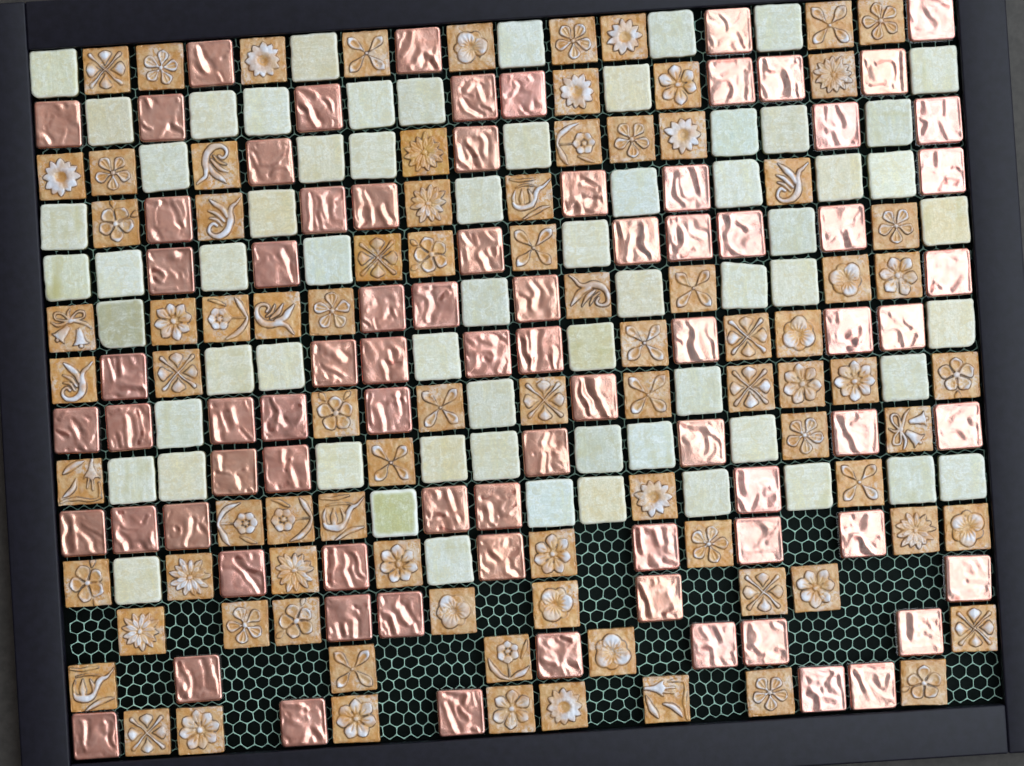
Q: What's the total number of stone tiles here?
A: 64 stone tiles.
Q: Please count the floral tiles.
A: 87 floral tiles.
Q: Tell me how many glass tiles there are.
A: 79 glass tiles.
